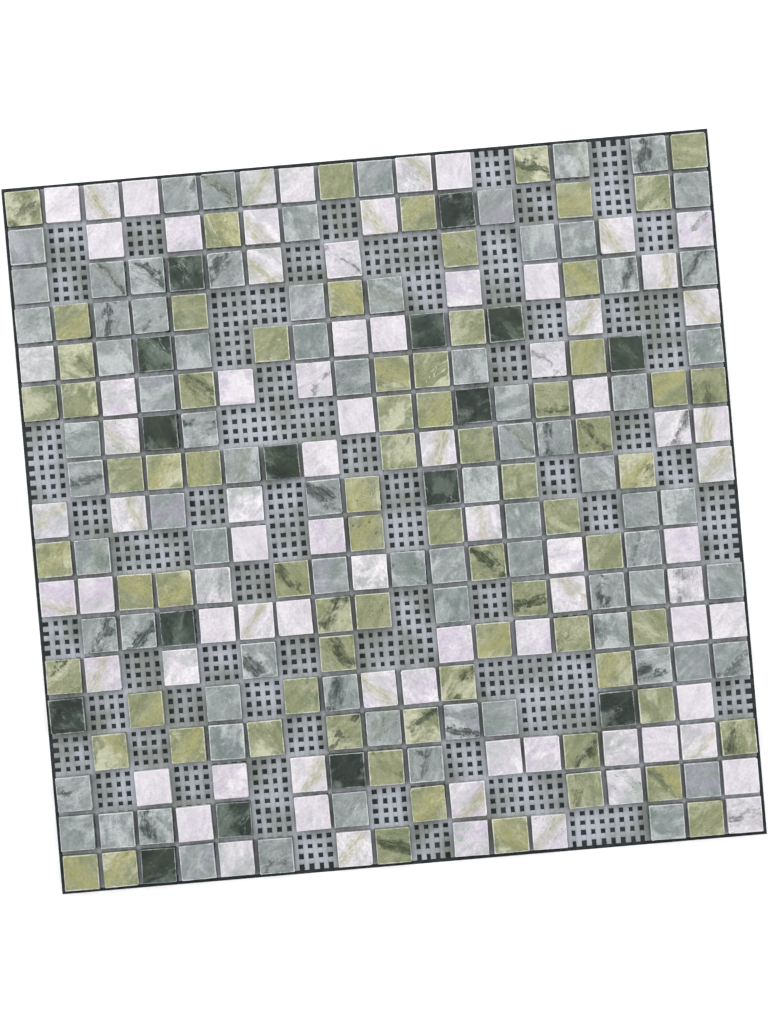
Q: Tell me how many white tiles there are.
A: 79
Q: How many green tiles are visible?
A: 74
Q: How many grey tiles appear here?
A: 78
